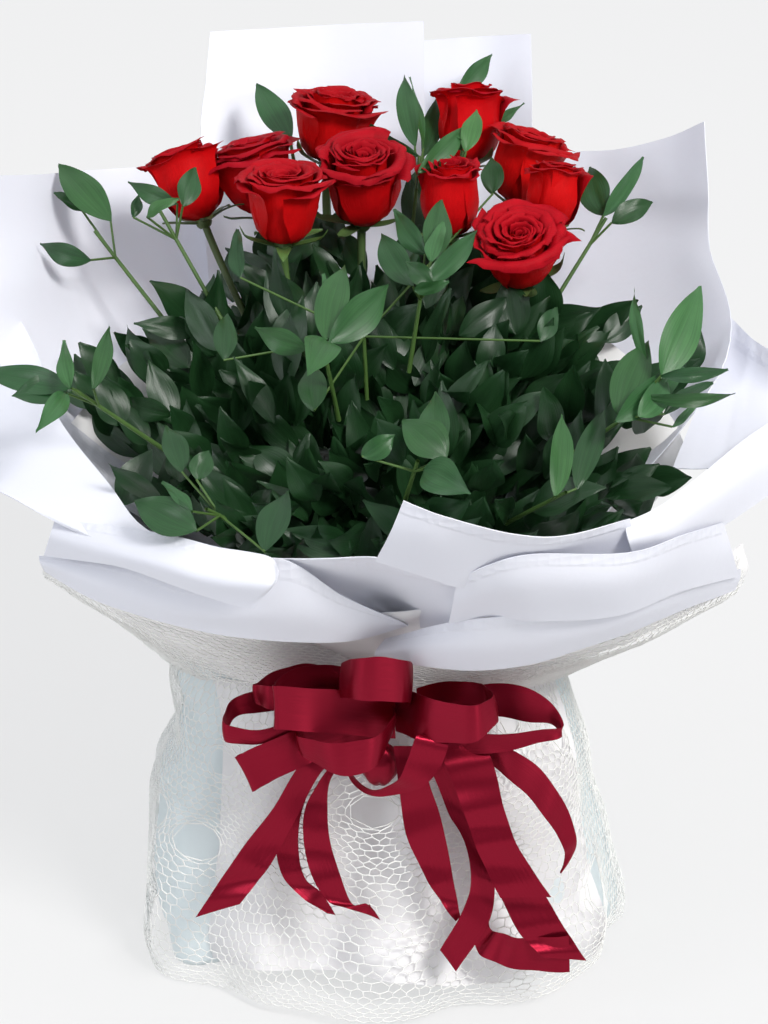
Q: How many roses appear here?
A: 10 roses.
